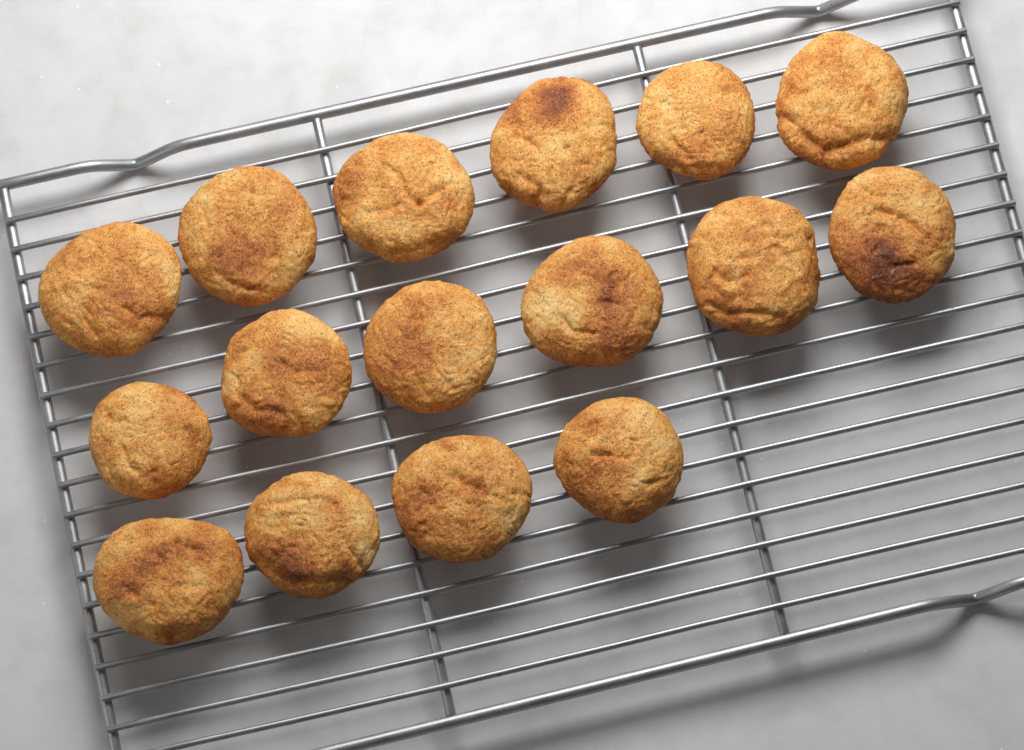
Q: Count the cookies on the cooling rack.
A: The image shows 16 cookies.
